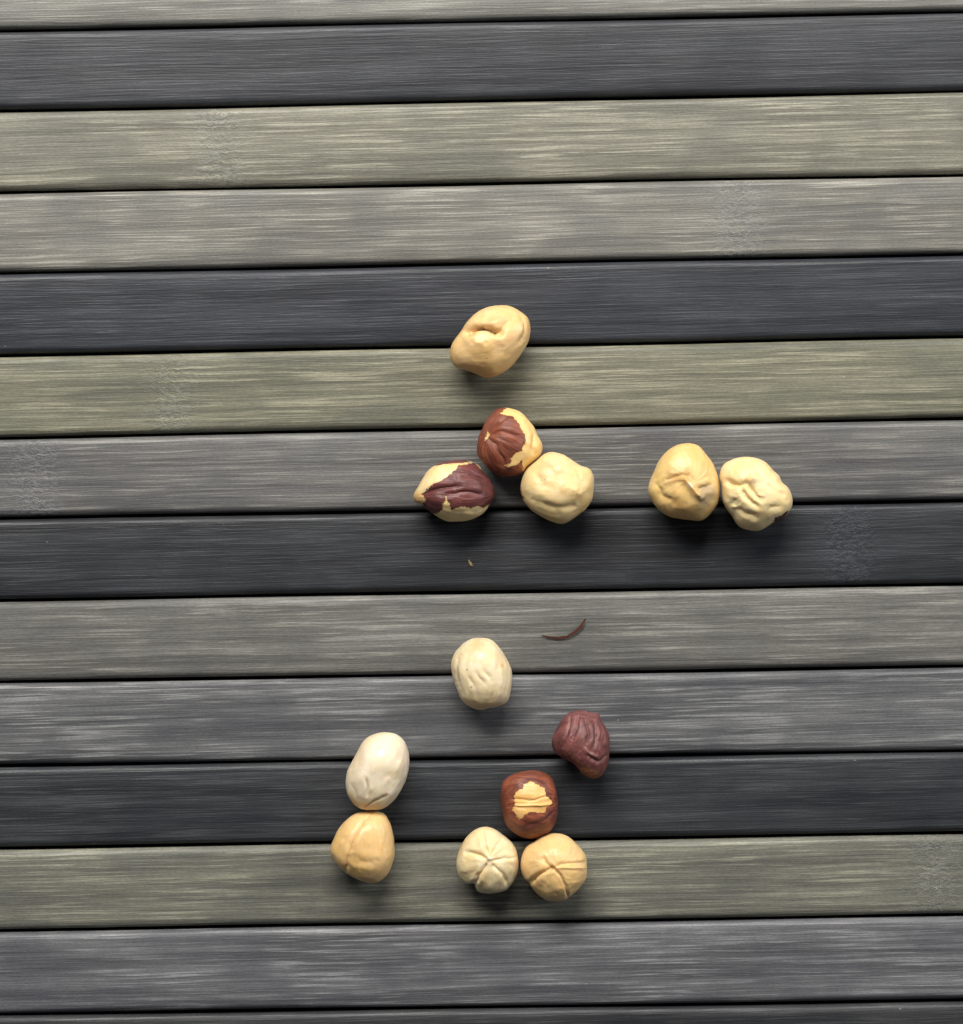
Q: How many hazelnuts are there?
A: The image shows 13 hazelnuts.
